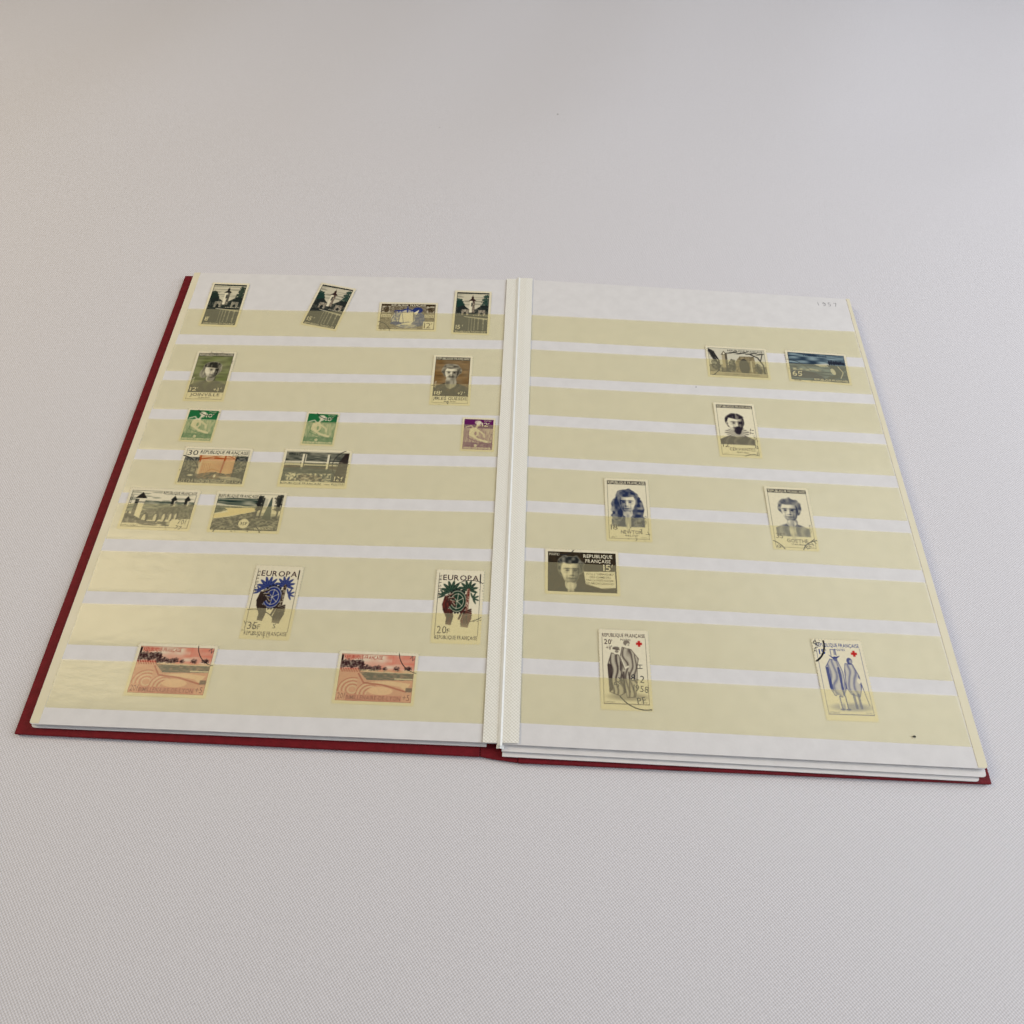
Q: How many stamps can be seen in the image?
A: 25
